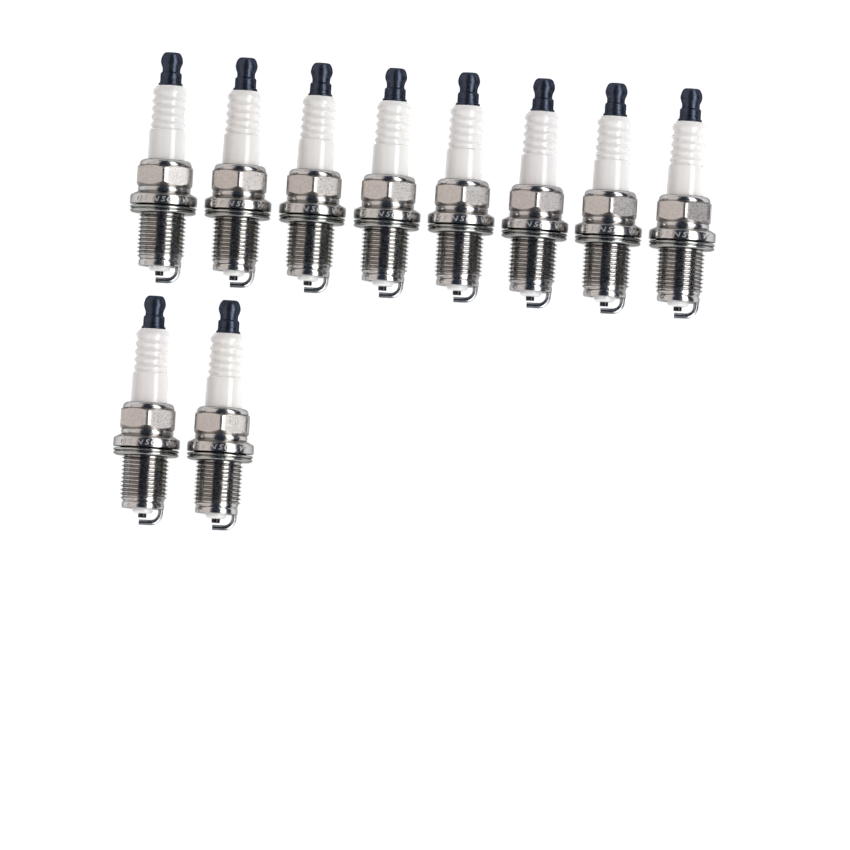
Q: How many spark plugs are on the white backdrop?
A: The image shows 10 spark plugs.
